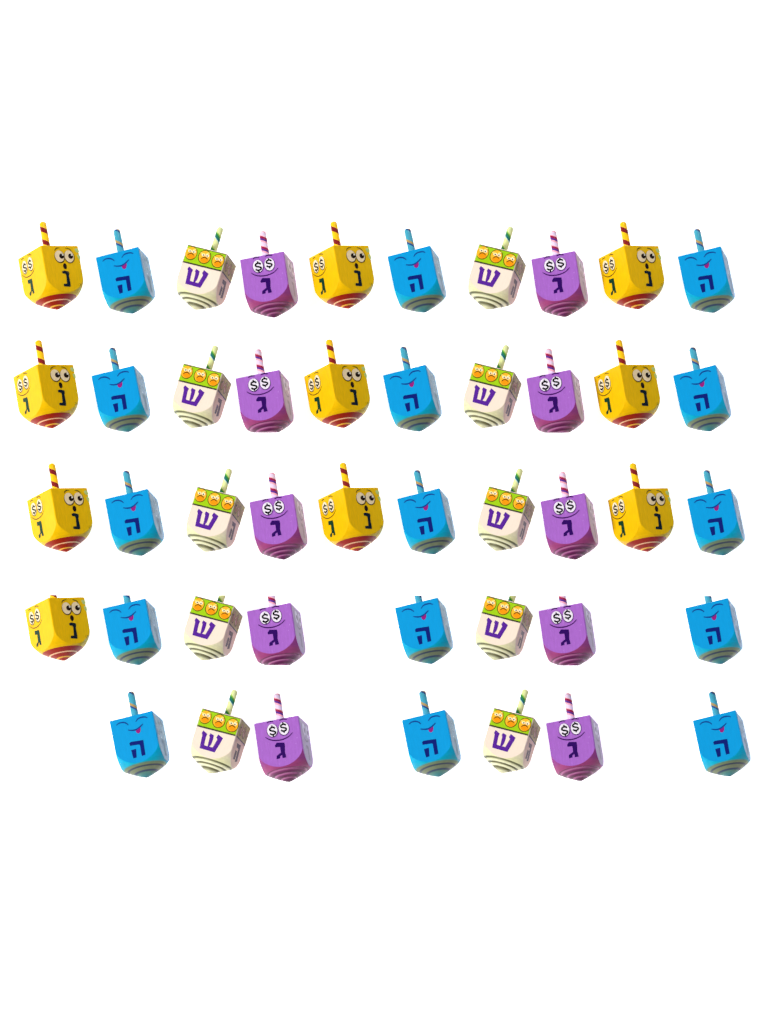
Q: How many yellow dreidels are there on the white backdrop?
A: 10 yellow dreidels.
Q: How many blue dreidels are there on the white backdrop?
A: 15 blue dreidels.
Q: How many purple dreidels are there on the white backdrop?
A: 10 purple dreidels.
